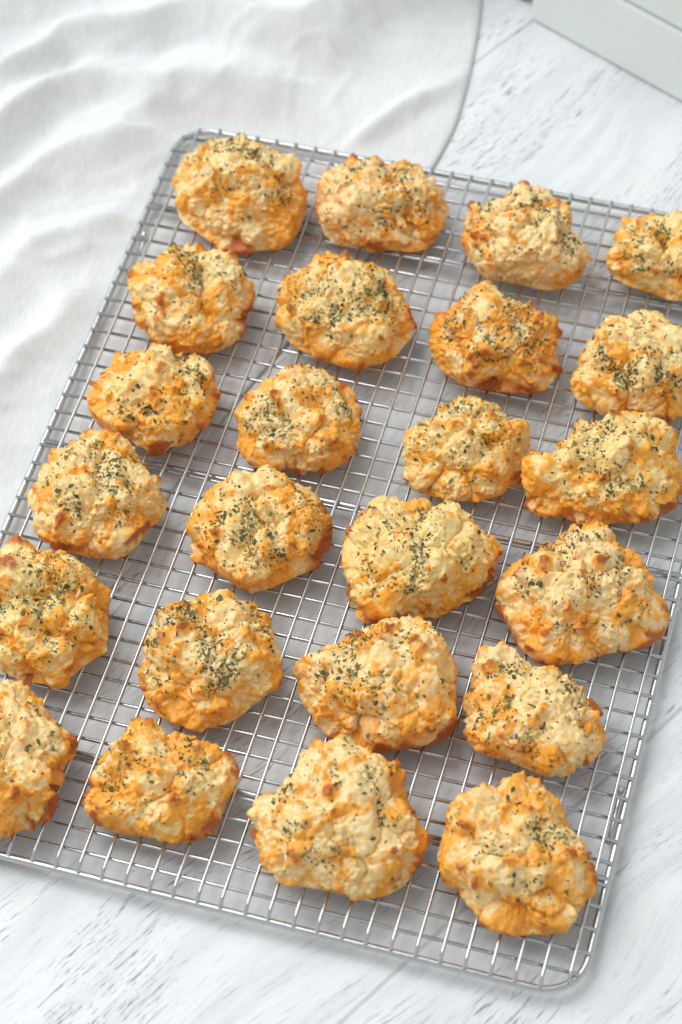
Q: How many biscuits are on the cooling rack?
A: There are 24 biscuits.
